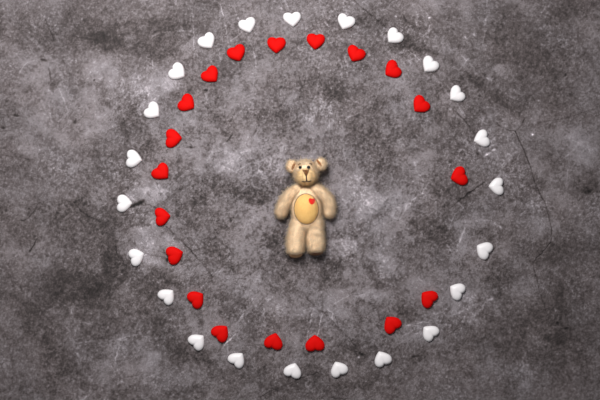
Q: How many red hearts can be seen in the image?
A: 19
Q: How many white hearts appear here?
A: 23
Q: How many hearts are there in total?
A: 42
